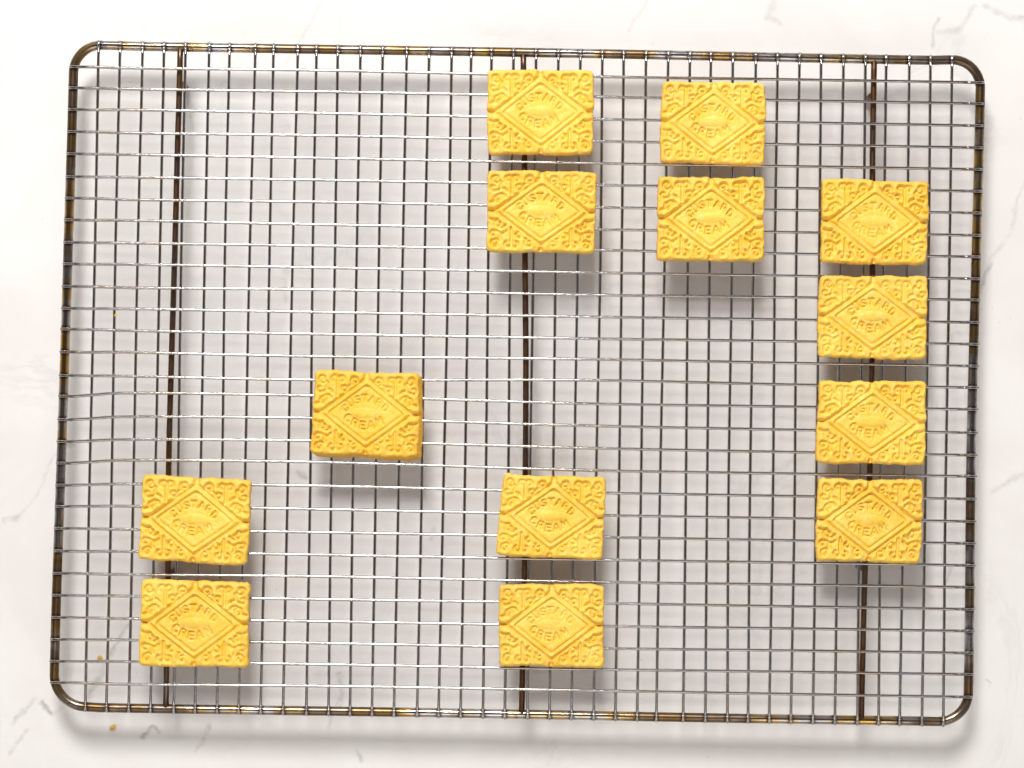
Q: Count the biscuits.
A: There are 13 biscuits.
